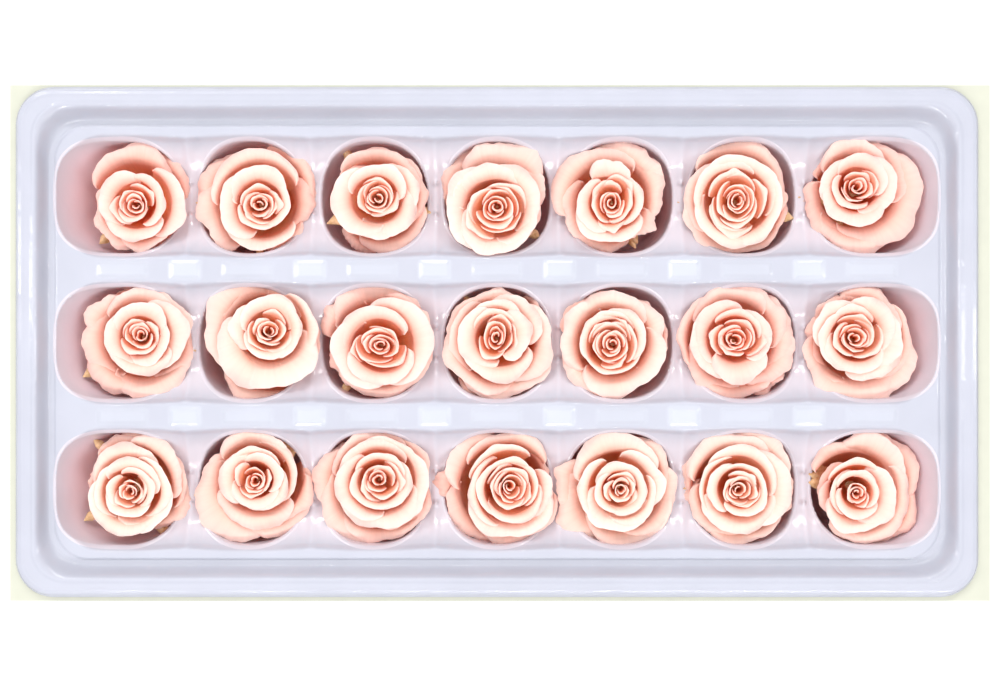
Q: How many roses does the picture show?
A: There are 21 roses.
